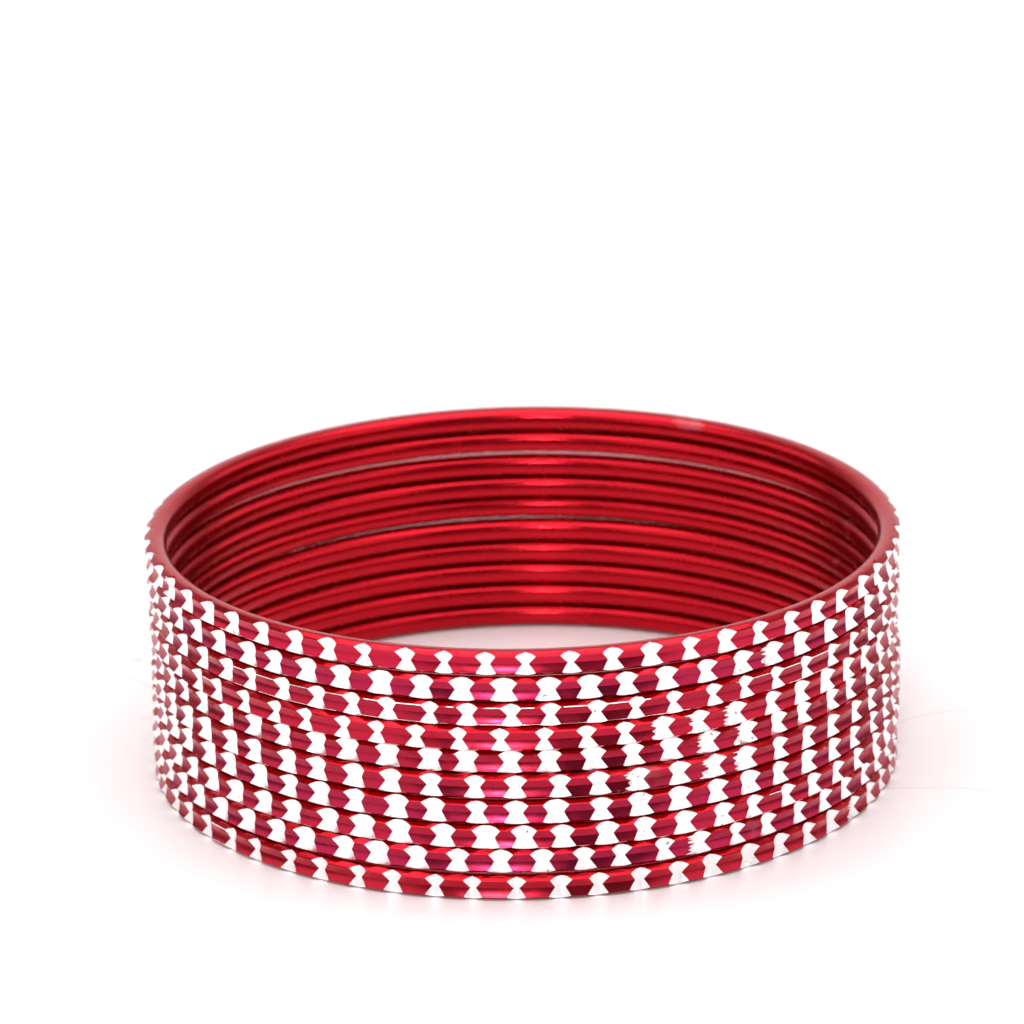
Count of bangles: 10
